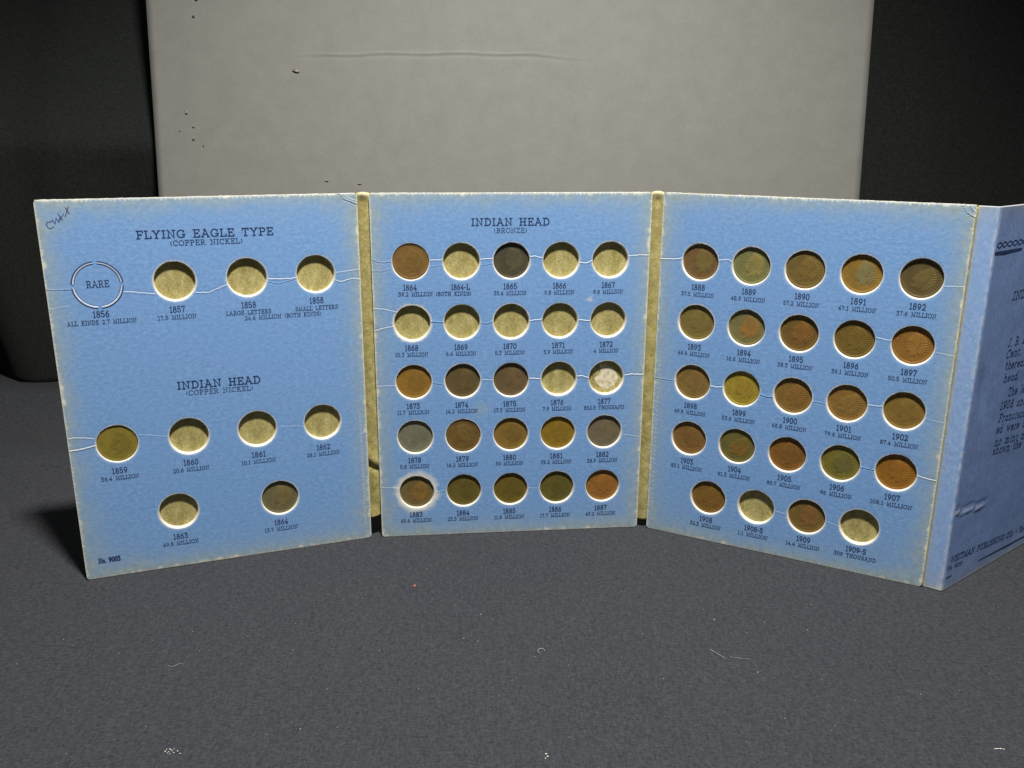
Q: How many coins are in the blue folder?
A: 39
